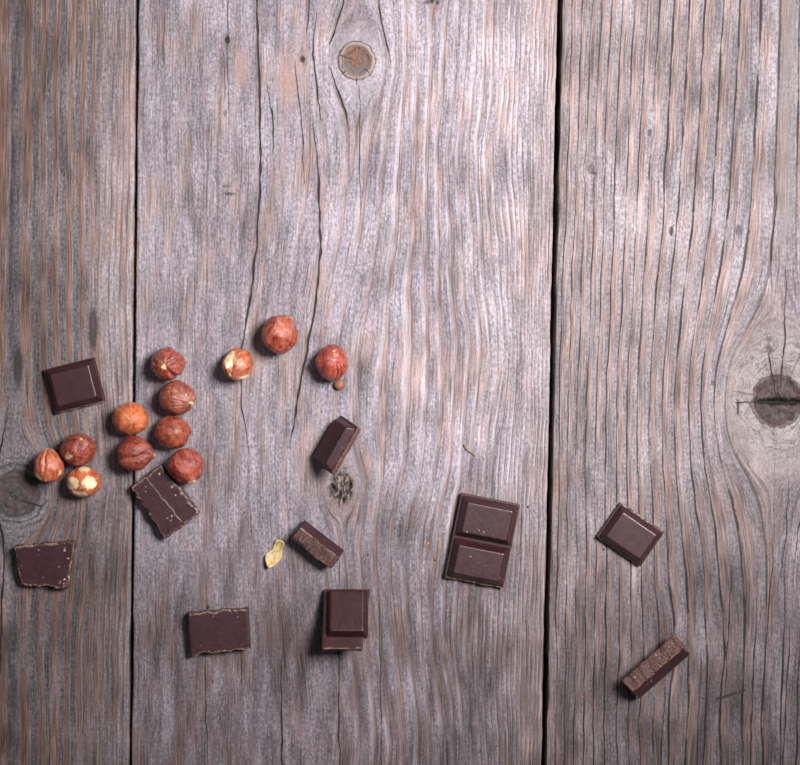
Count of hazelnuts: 12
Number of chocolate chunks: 10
